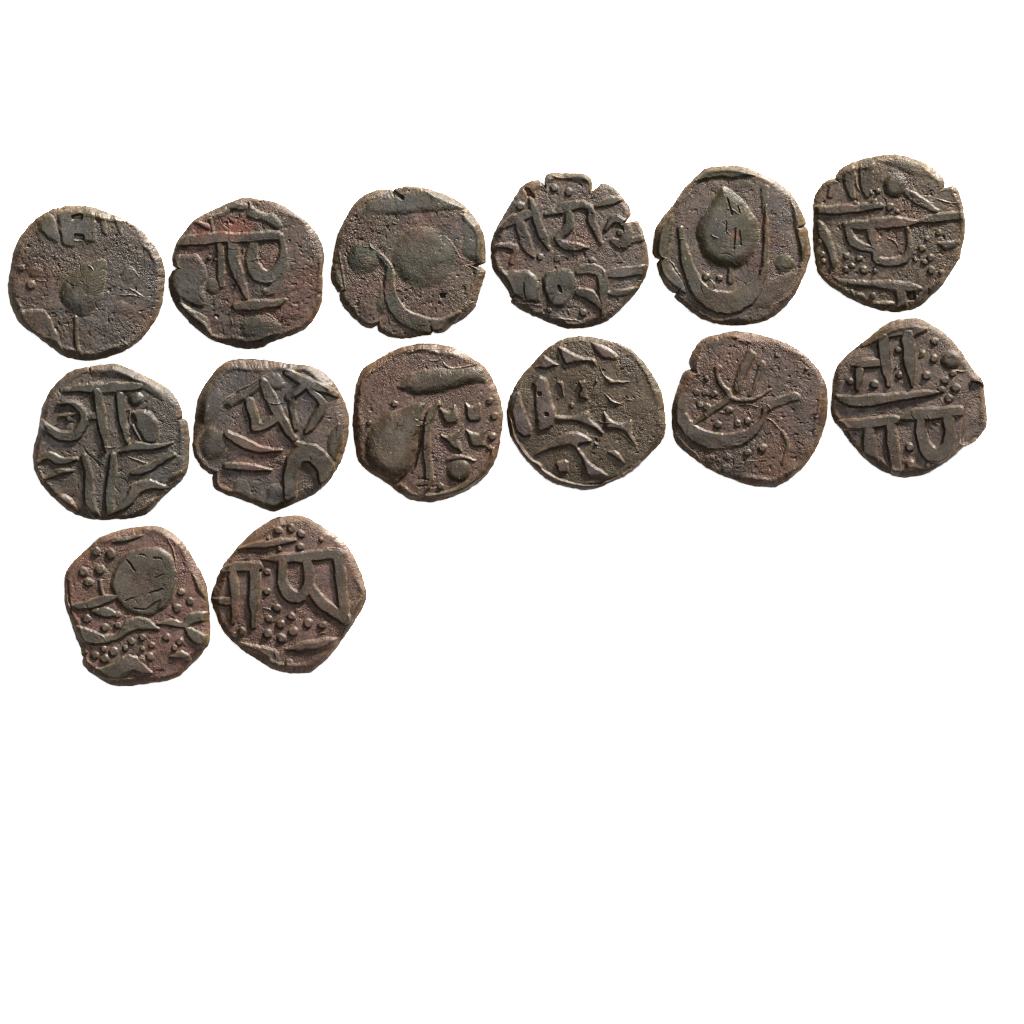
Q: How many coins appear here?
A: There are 14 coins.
